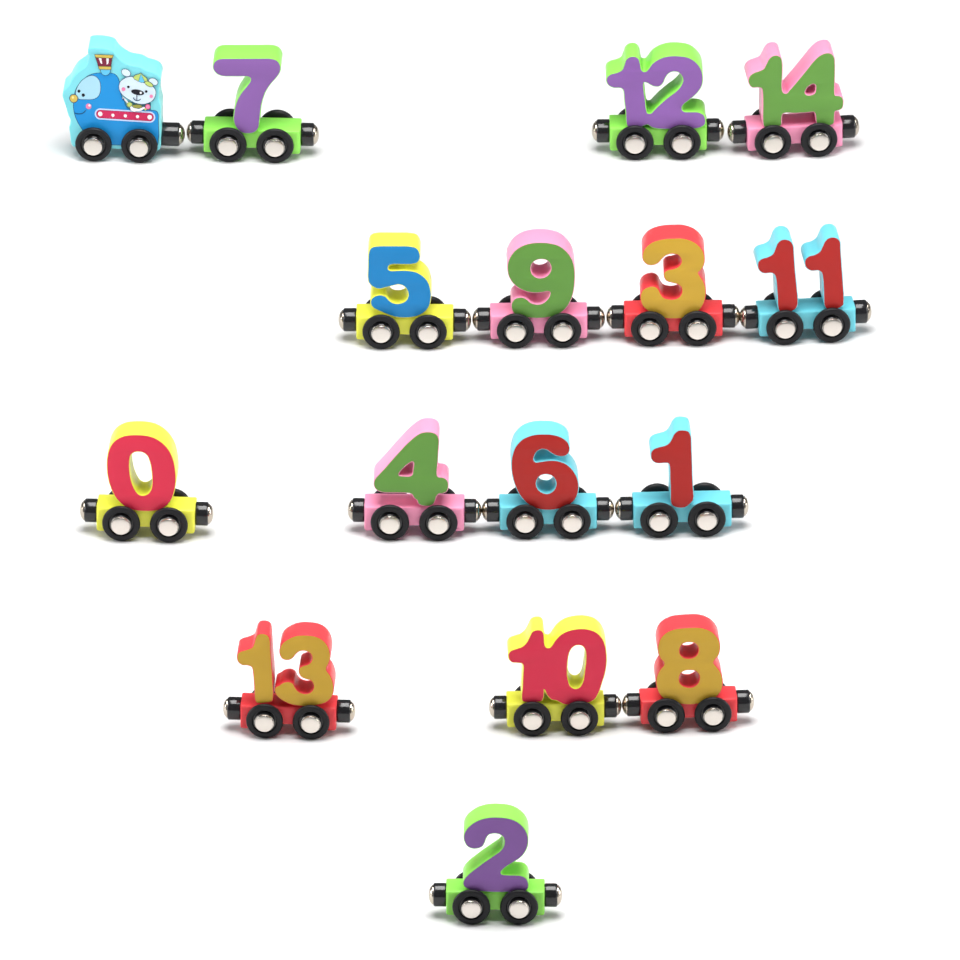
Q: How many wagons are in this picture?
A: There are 15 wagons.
